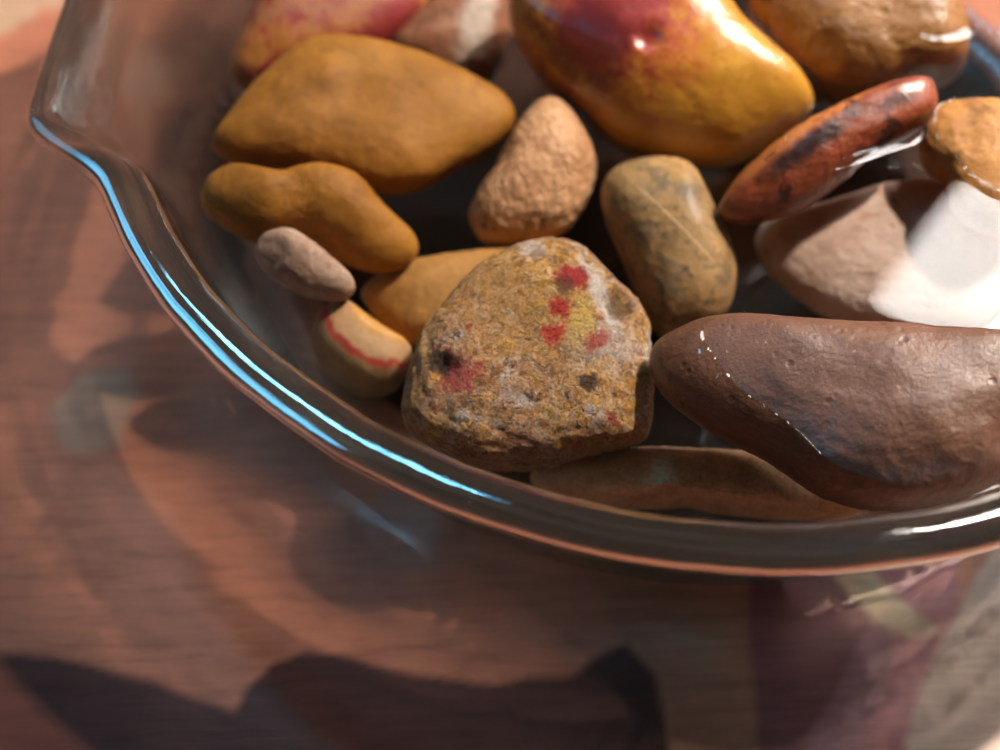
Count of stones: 17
